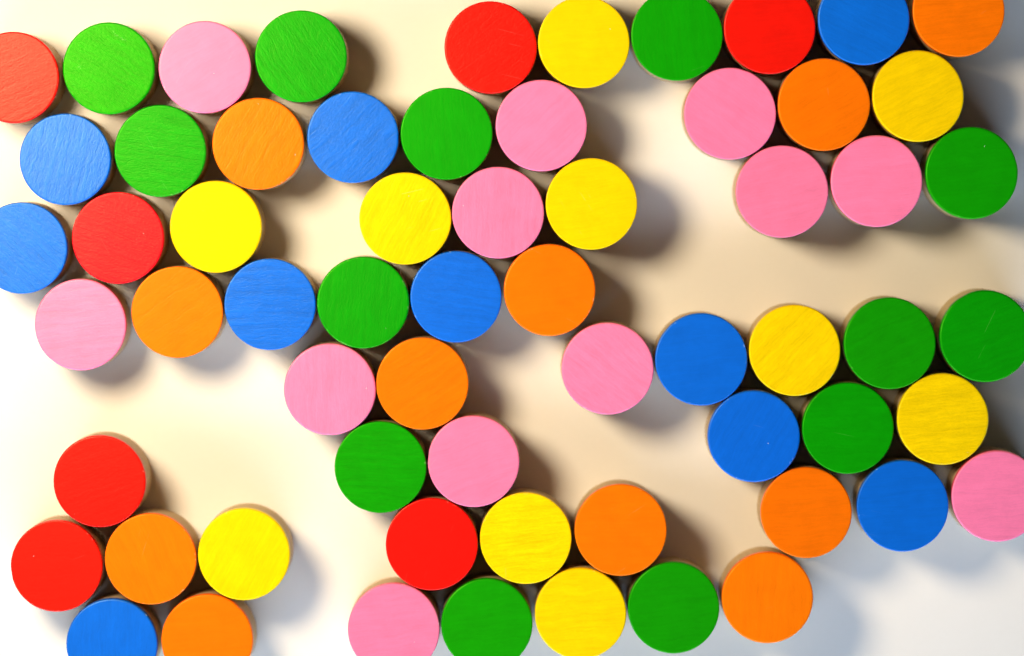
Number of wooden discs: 63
